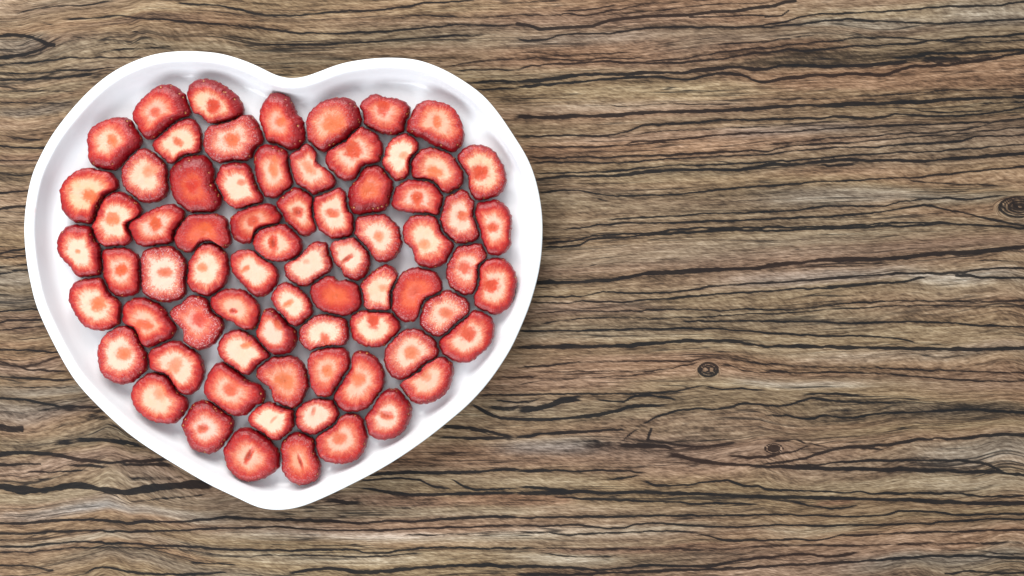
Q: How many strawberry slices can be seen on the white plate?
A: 71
